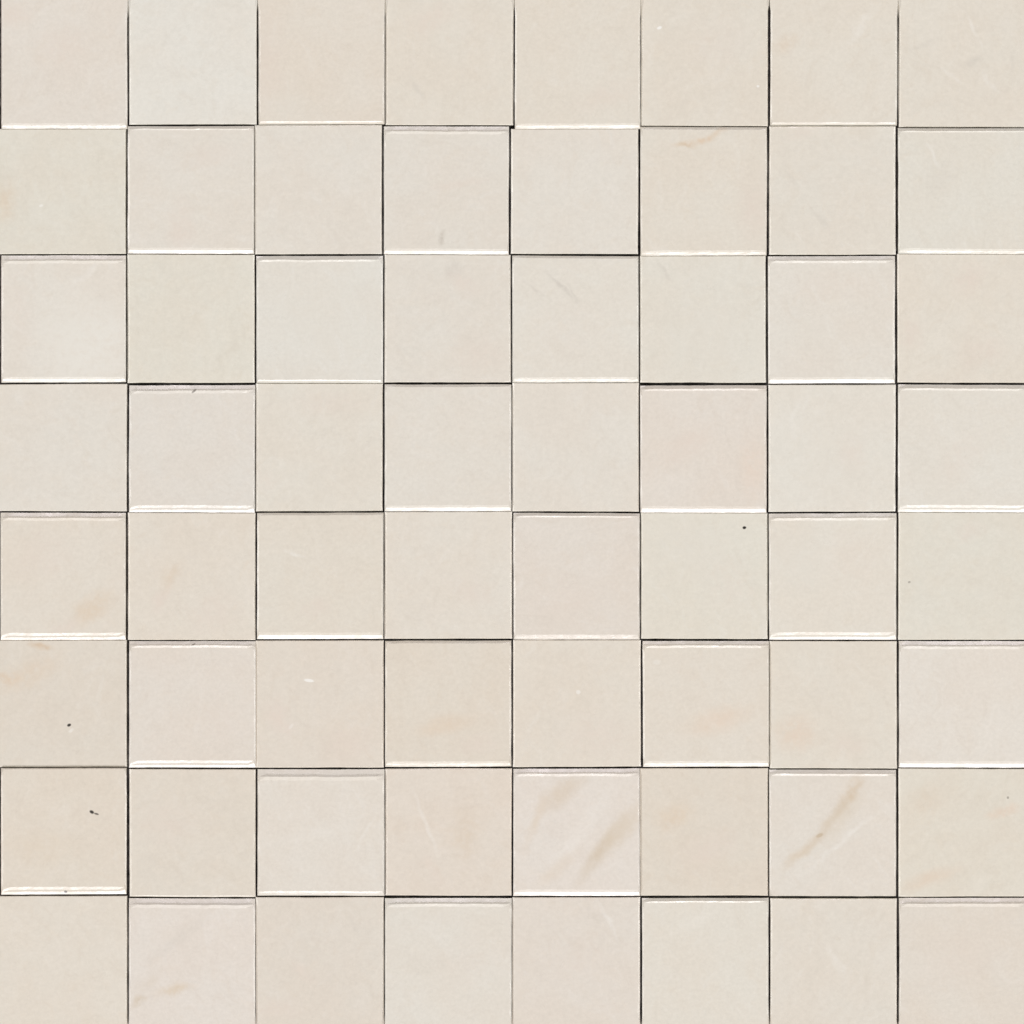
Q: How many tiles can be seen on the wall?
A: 64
